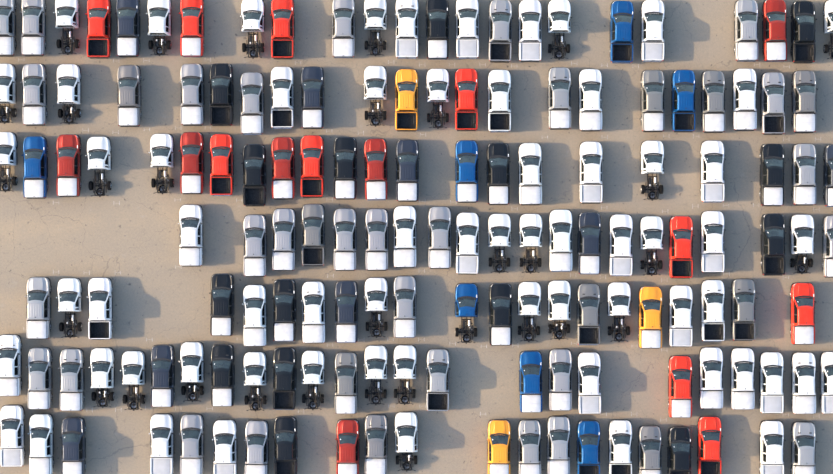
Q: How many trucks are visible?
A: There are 153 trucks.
